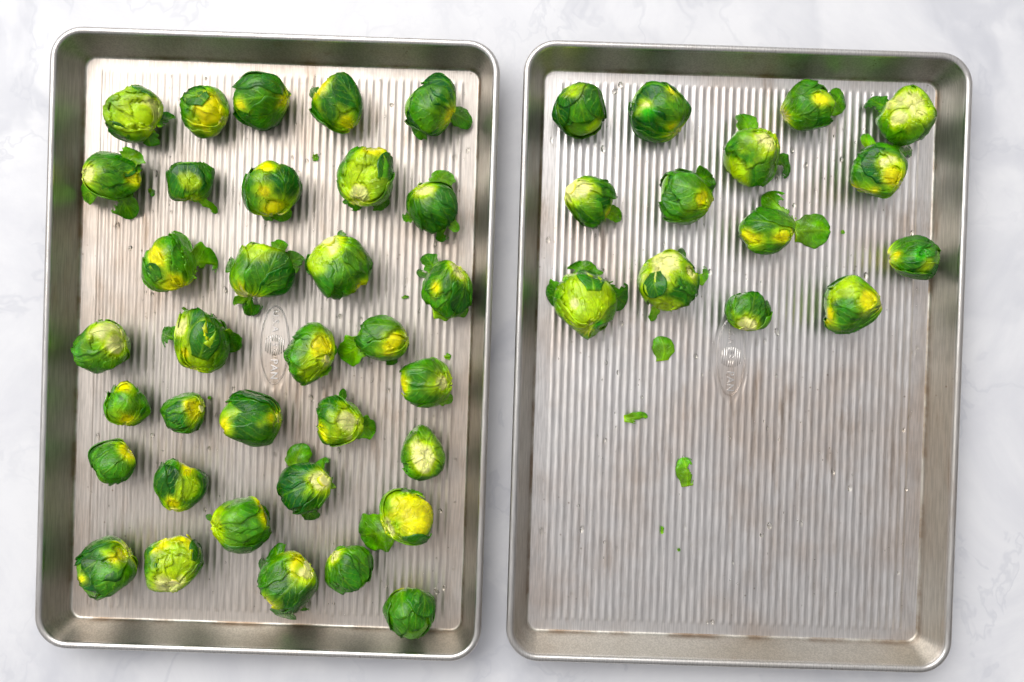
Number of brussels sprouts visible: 48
